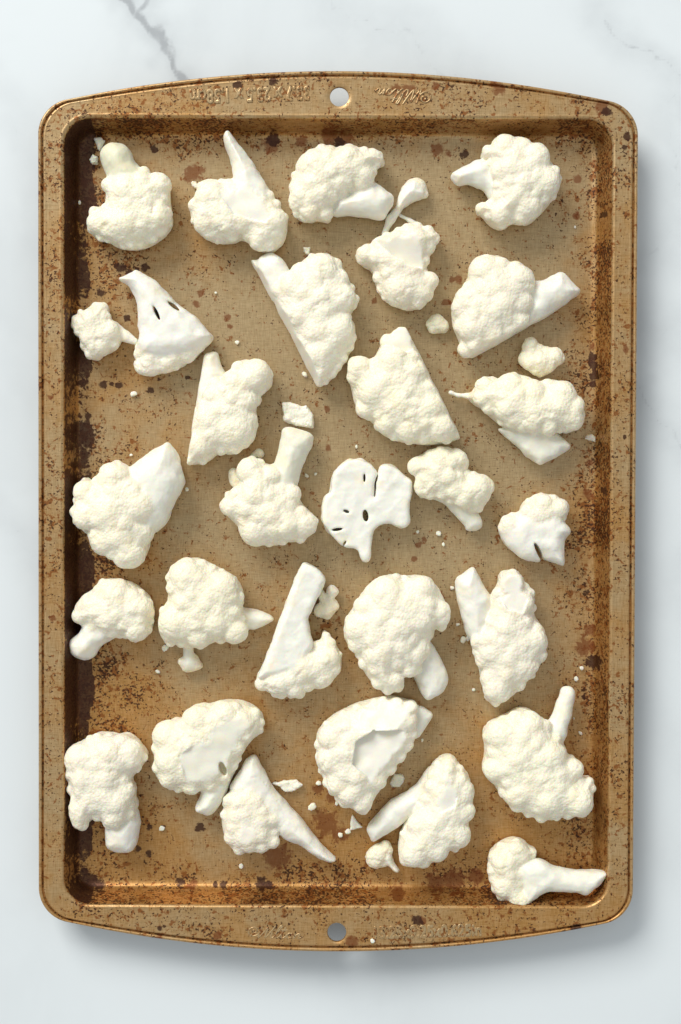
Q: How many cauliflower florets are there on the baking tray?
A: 34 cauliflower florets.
